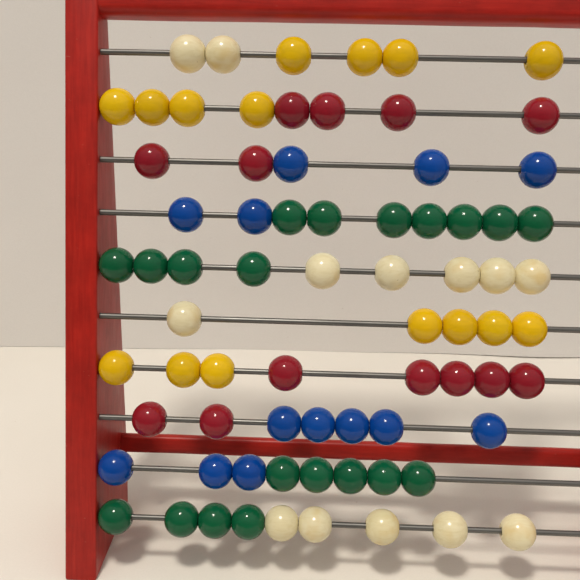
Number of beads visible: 74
